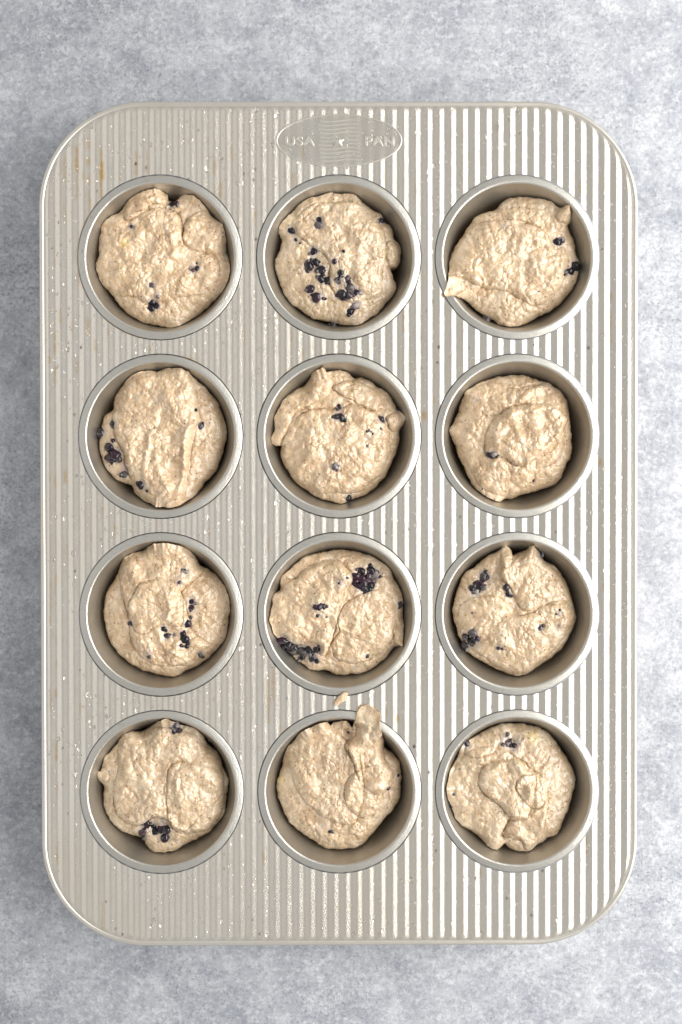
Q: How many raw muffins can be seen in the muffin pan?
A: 12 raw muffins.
